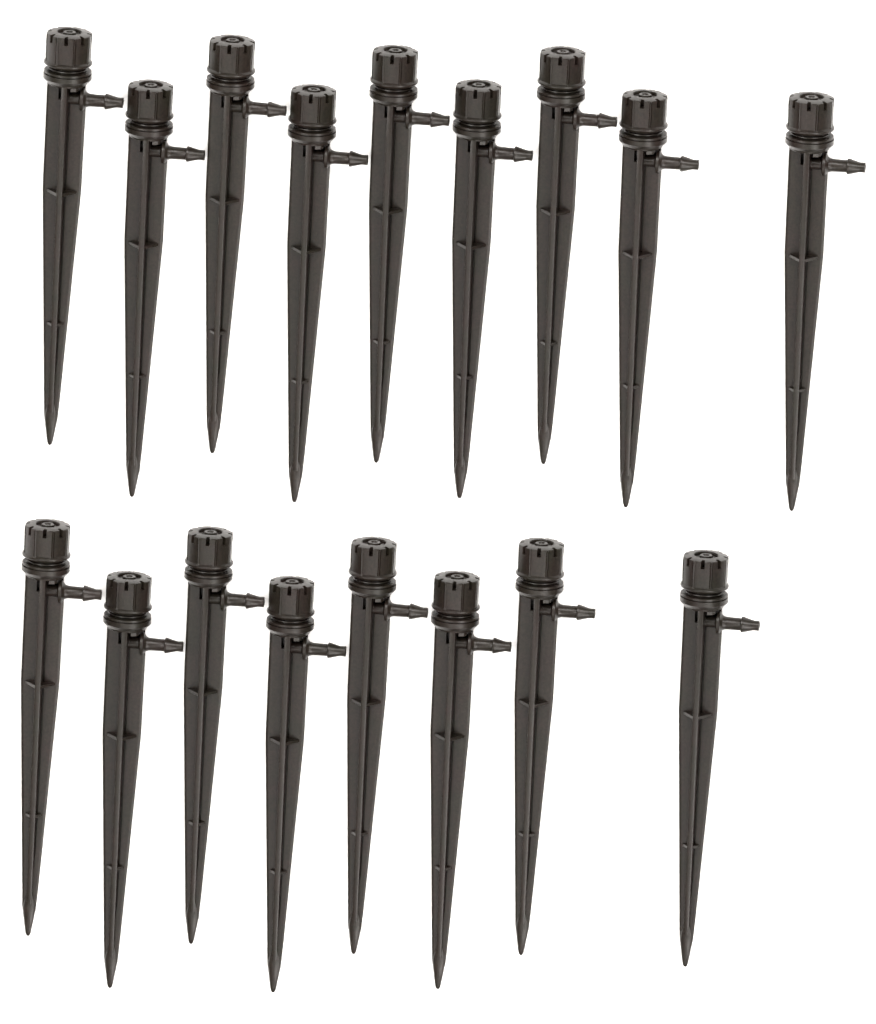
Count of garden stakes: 17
